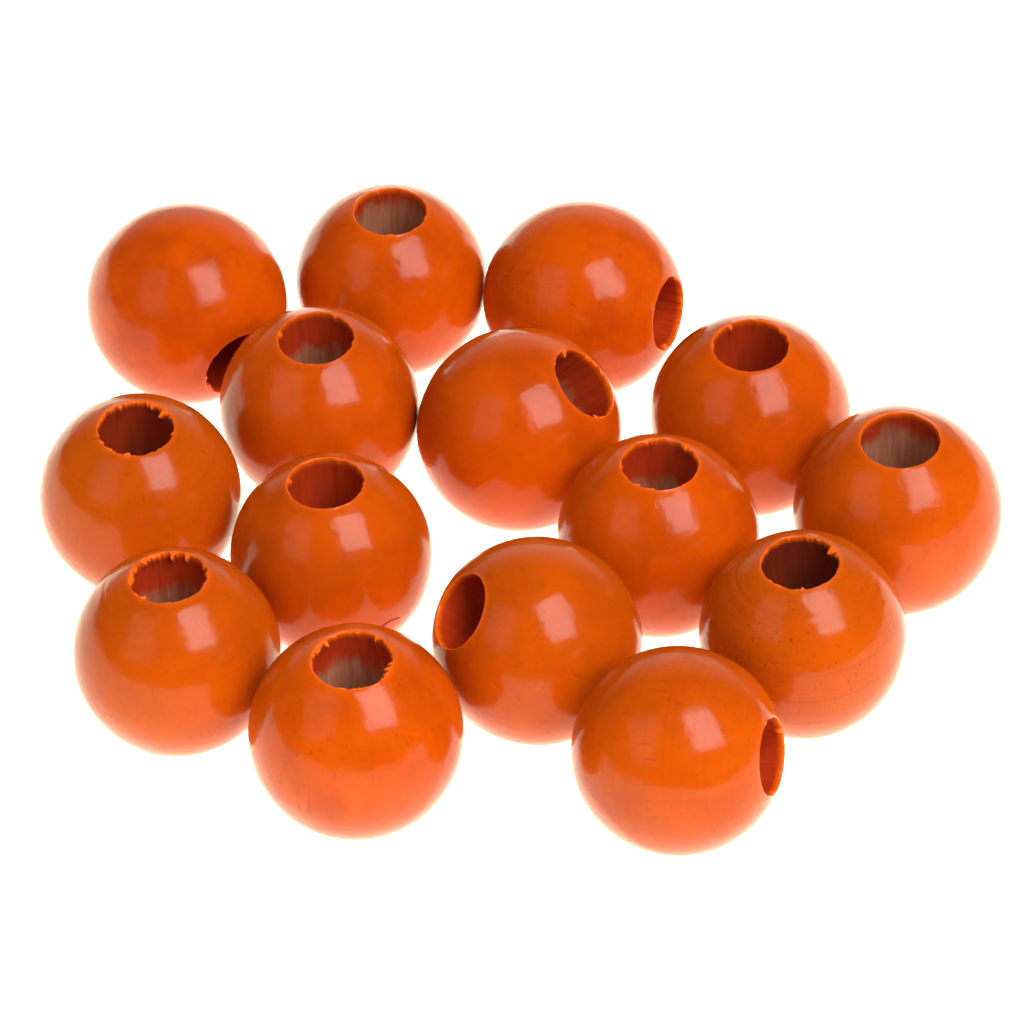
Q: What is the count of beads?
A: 15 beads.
